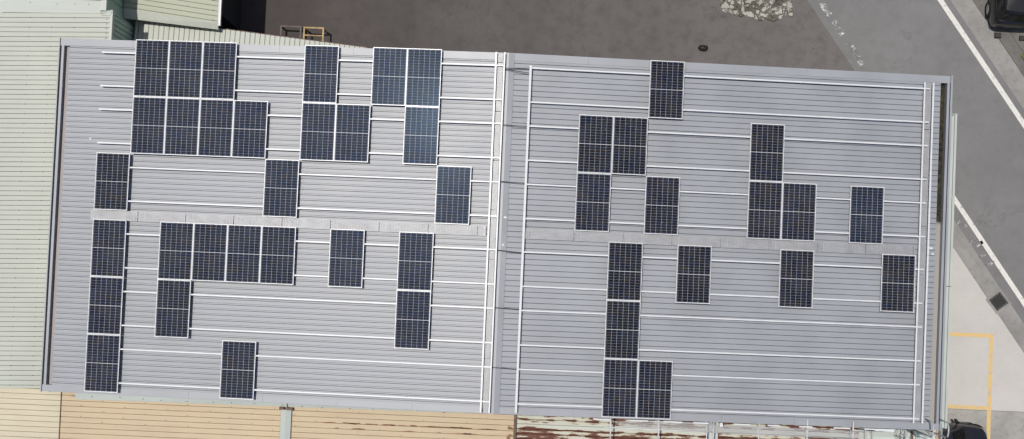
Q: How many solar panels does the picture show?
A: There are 44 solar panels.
